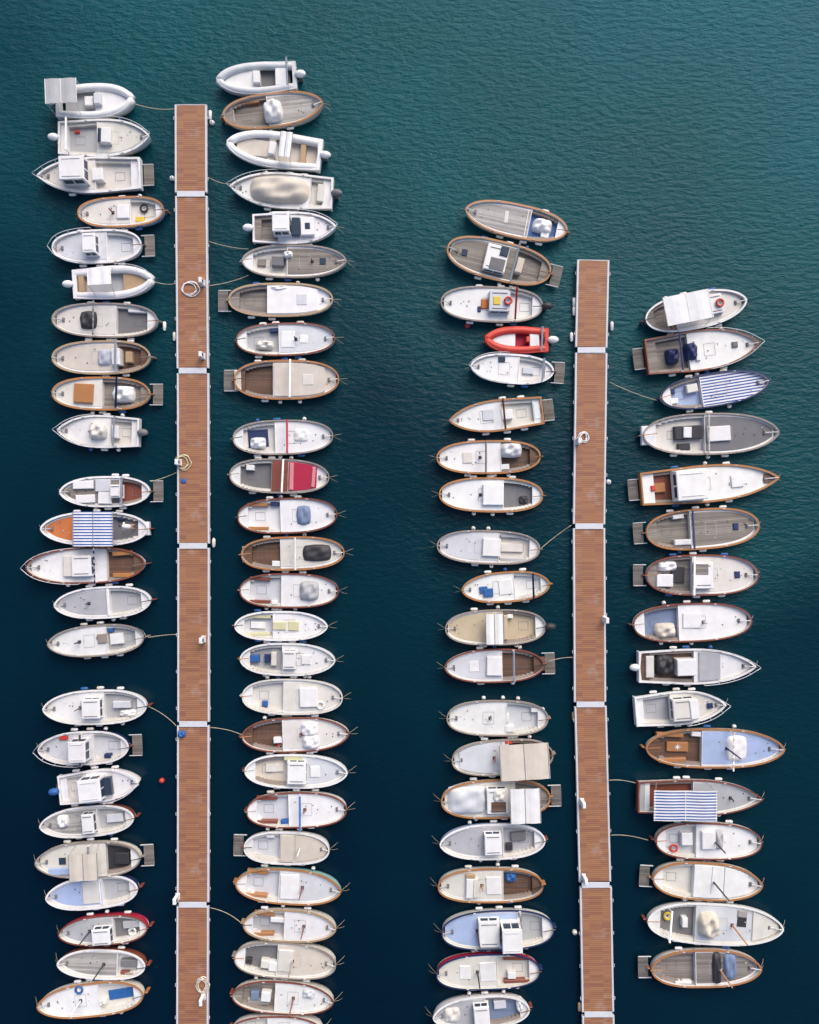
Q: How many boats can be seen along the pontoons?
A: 86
